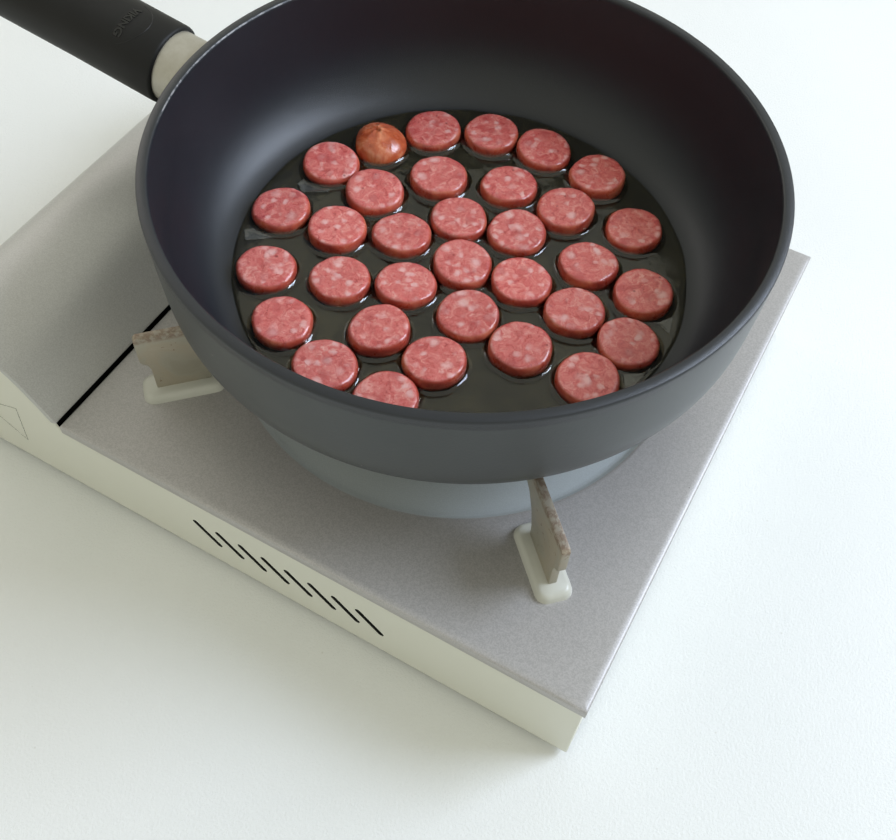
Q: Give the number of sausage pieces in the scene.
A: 33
